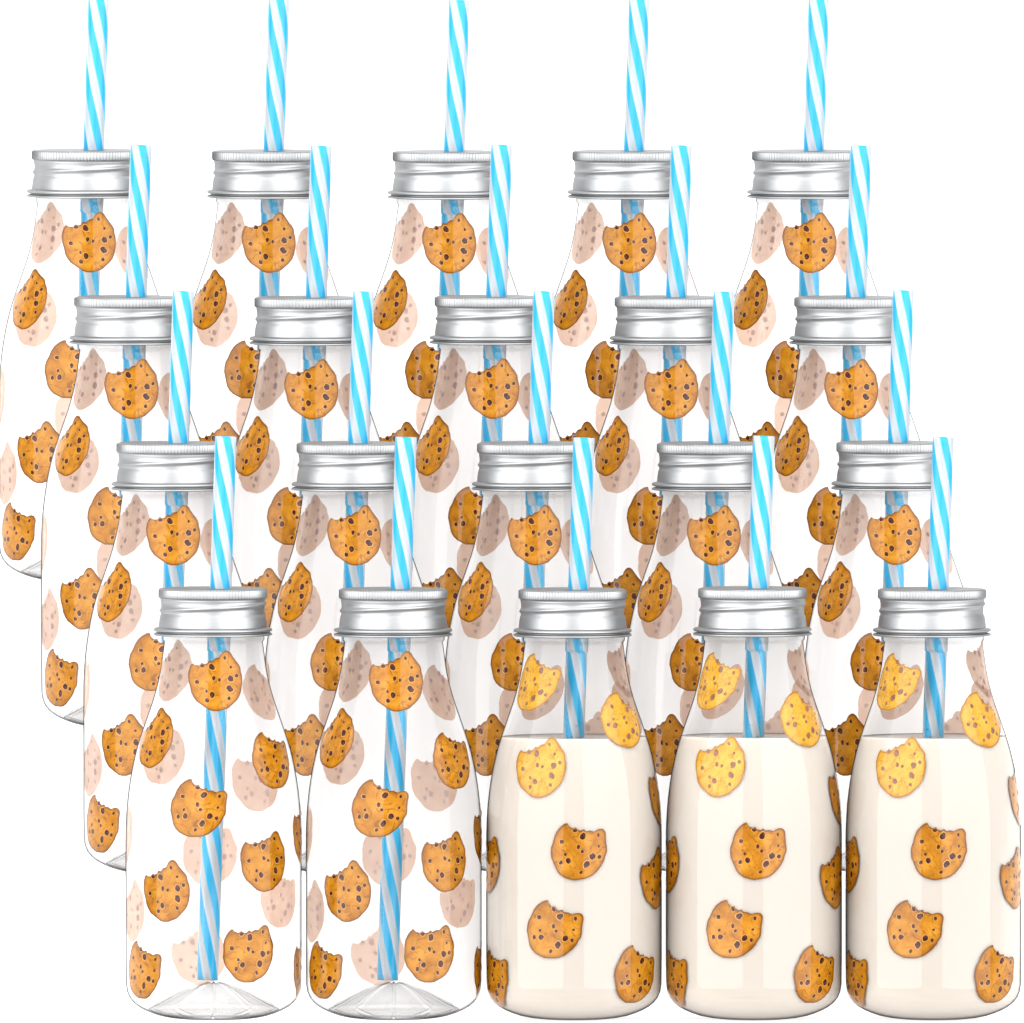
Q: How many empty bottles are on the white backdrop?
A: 17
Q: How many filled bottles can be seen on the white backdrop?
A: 3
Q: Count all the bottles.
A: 20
